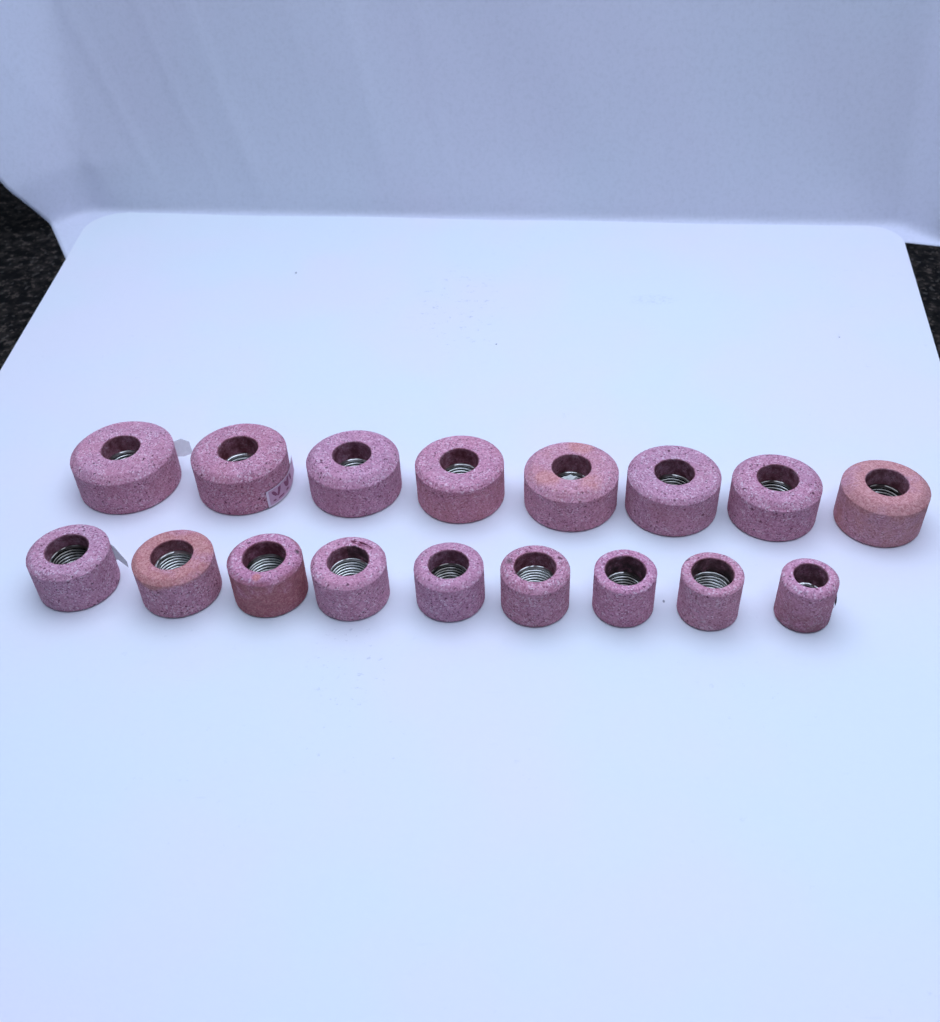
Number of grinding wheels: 17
